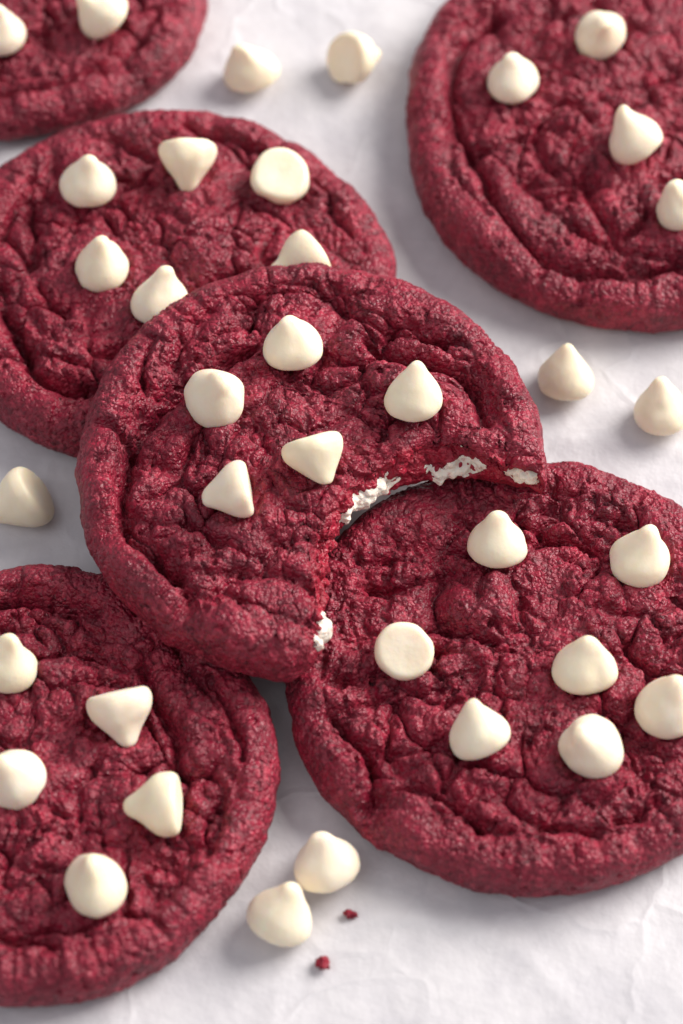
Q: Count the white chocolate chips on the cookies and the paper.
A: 36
